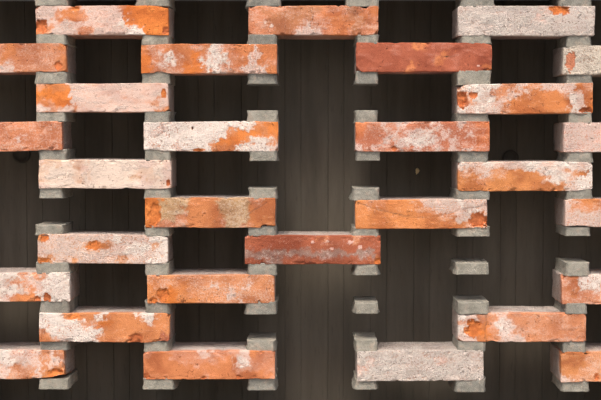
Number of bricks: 29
